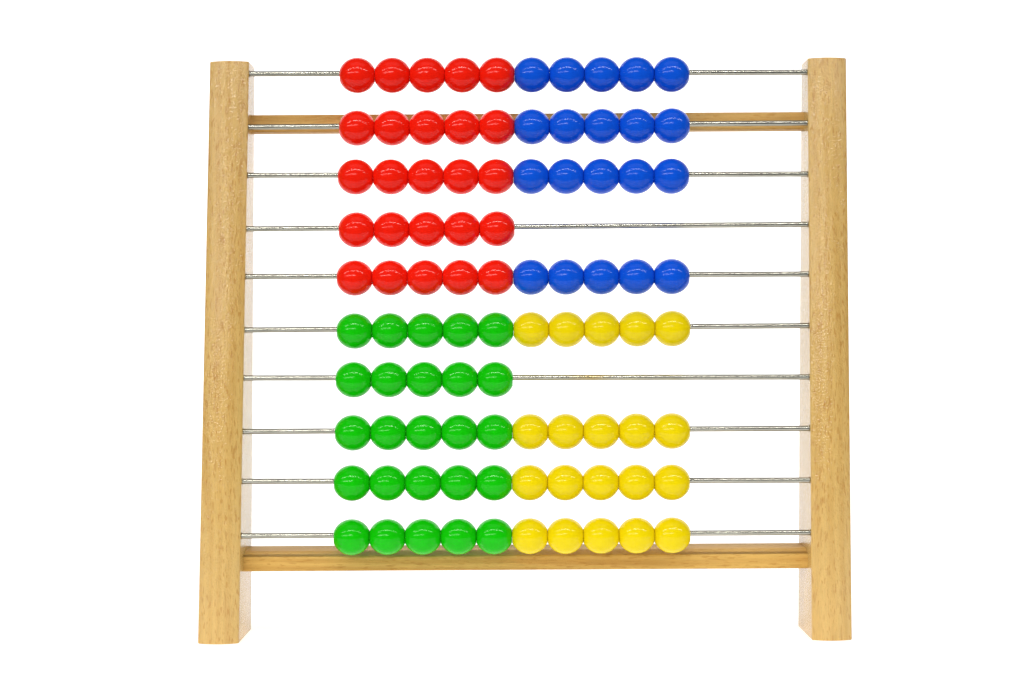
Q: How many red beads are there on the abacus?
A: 25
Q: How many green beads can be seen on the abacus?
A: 25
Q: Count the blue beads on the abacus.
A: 20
